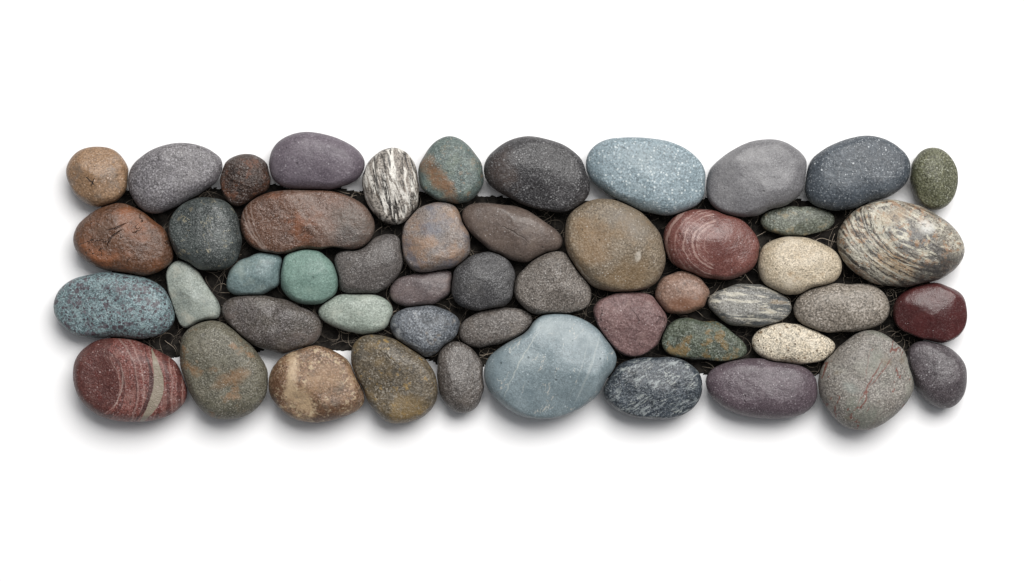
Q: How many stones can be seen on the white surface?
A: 50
